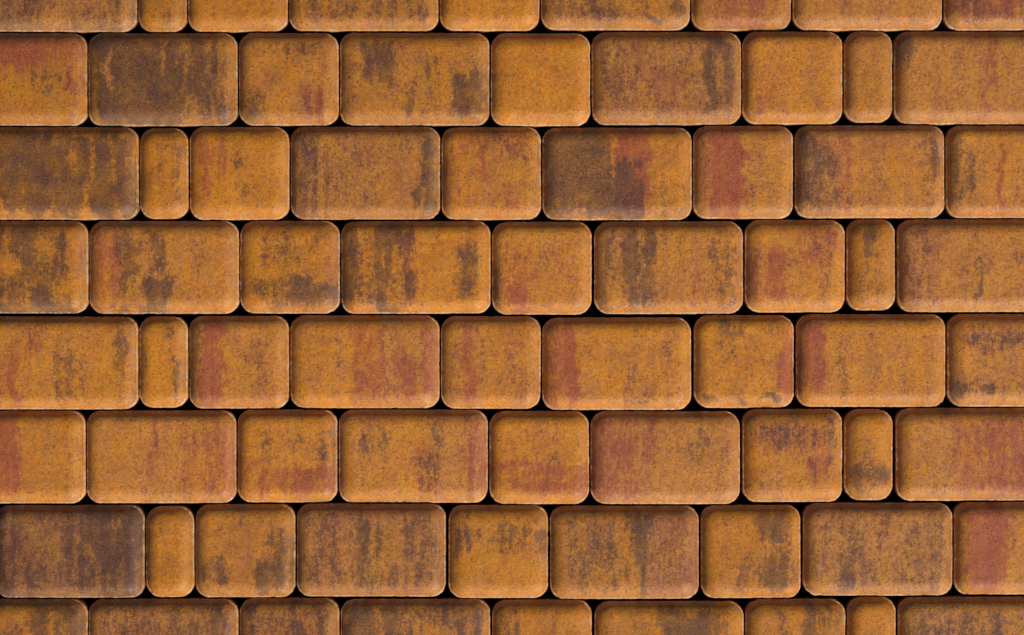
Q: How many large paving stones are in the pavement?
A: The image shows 32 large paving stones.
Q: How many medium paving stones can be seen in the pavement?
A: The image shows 32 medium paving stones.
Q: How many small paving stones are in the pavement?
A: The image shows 8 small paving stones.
